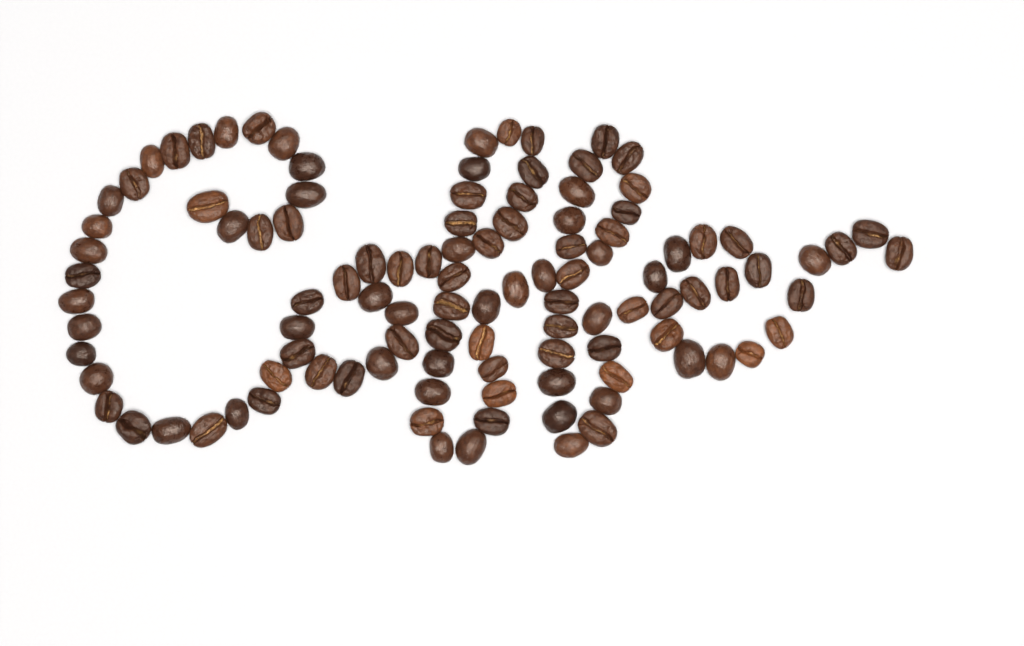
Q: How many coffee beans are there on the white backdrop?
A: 108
